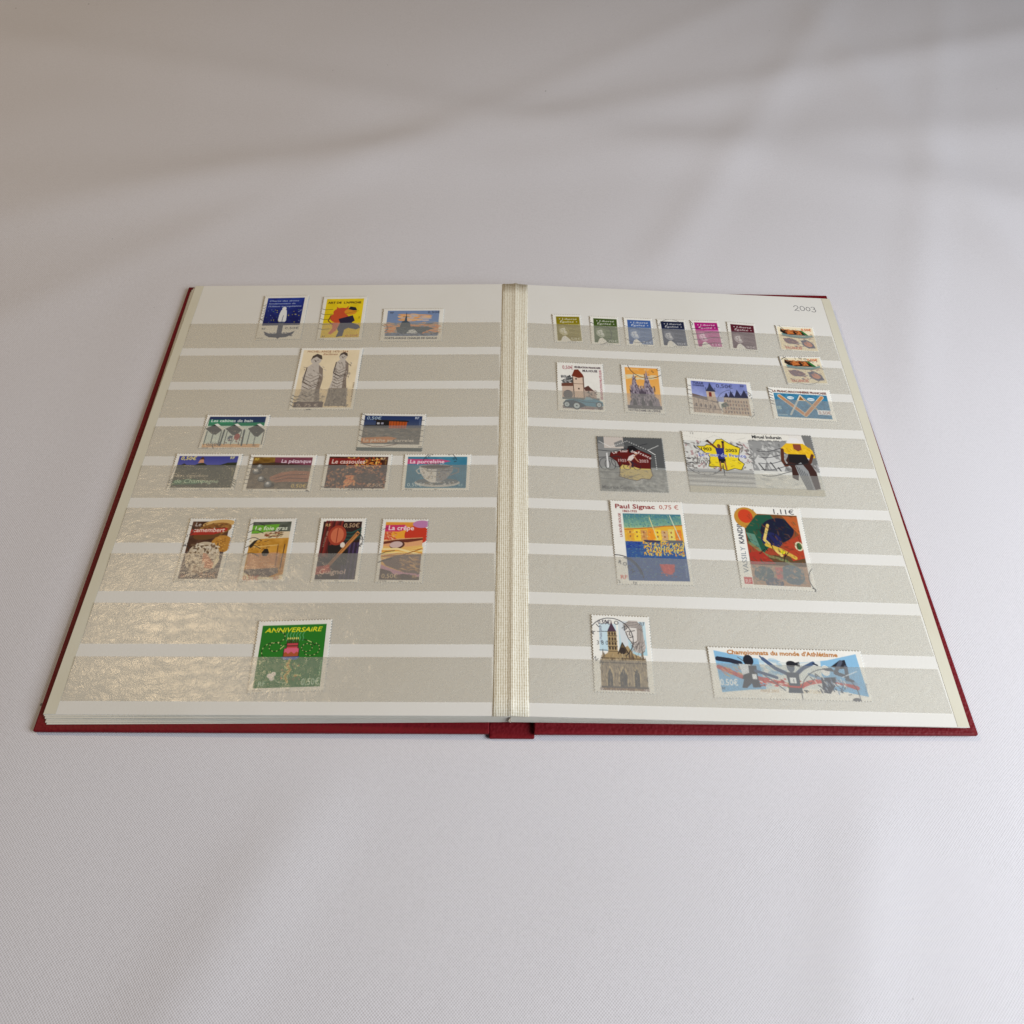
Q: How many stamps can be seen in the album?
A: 33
